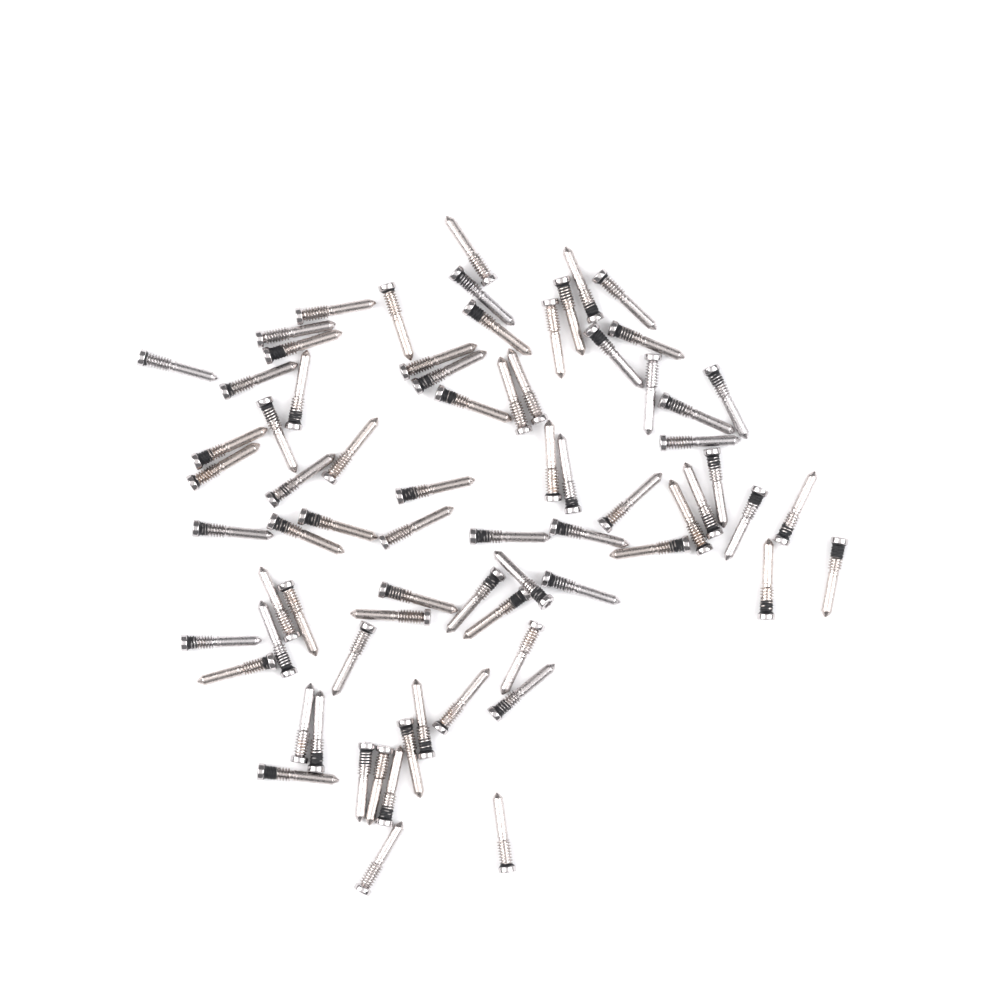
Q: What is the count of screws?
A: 73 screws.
